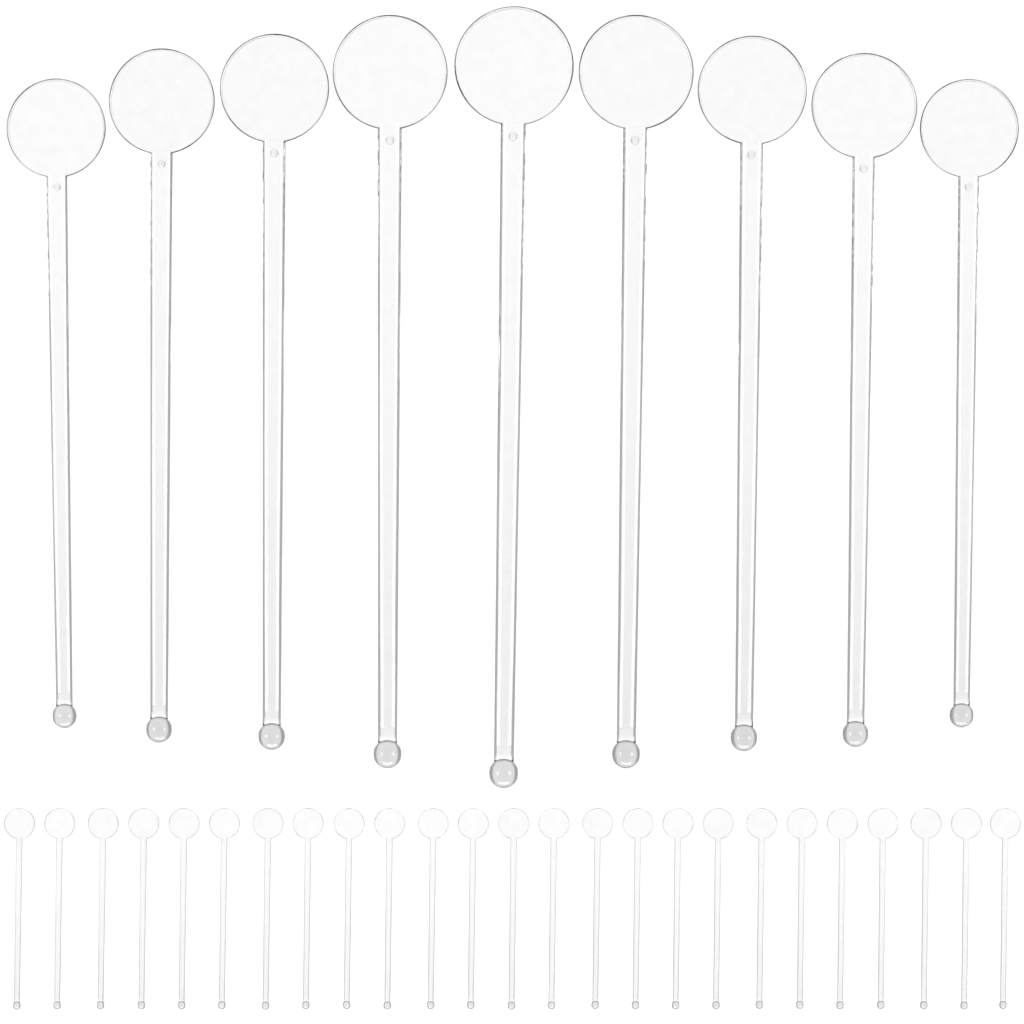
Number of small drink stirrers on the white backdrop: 25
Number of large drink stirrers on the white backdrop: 9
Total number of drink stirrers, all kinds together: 34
